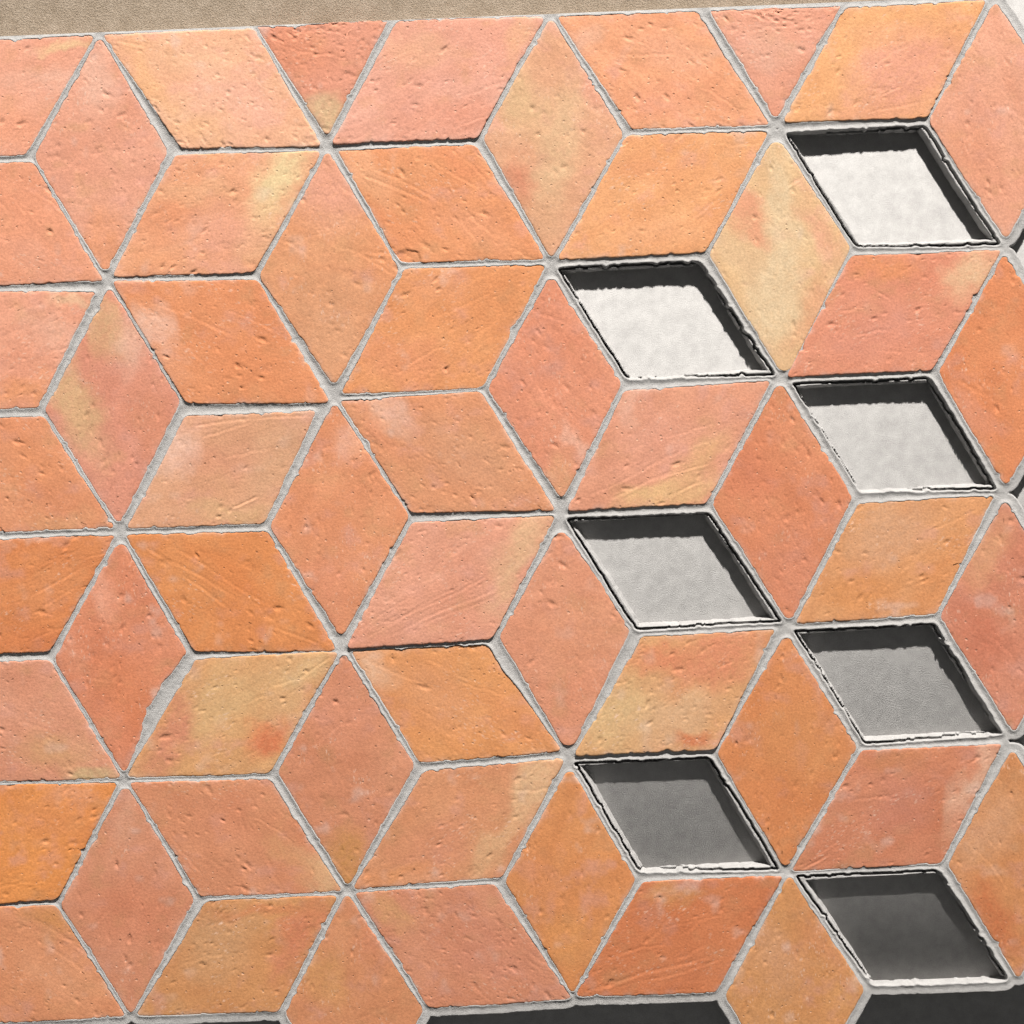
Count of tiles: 55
